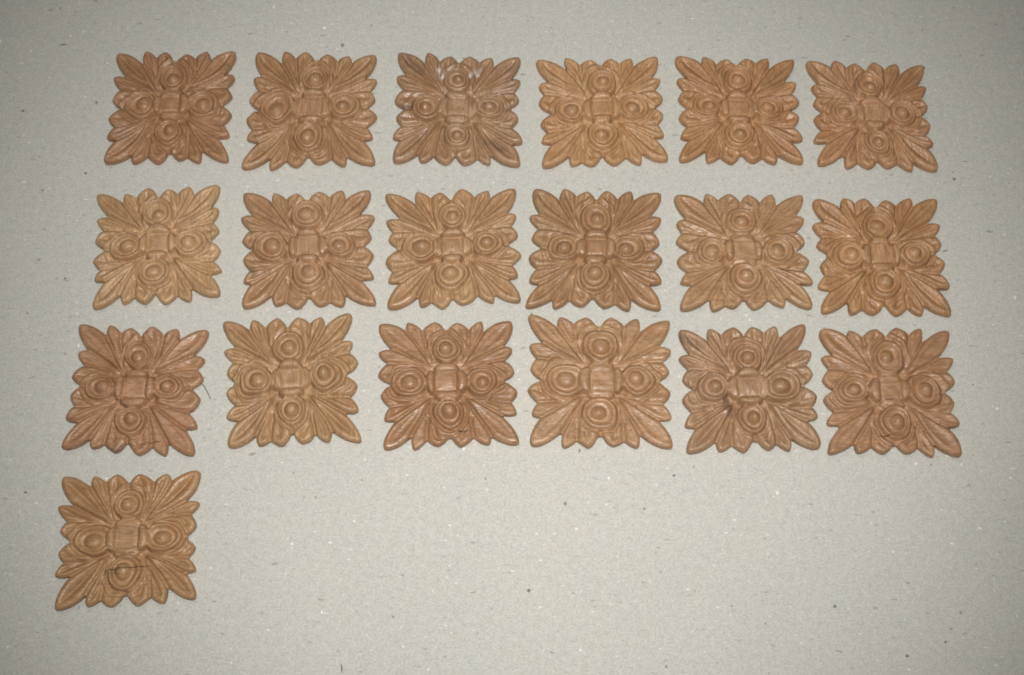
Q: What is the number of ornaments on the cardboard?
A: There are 19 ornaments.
